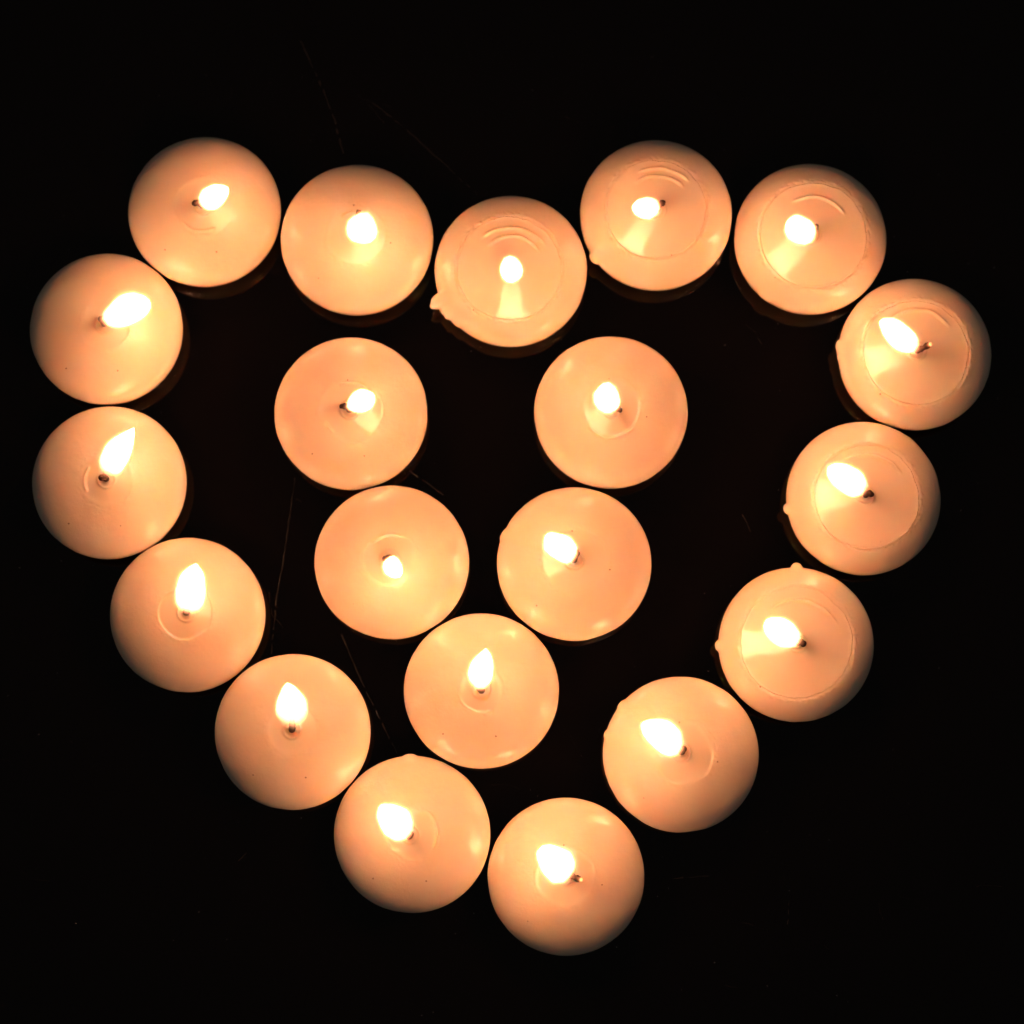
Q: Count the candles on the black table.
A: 20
